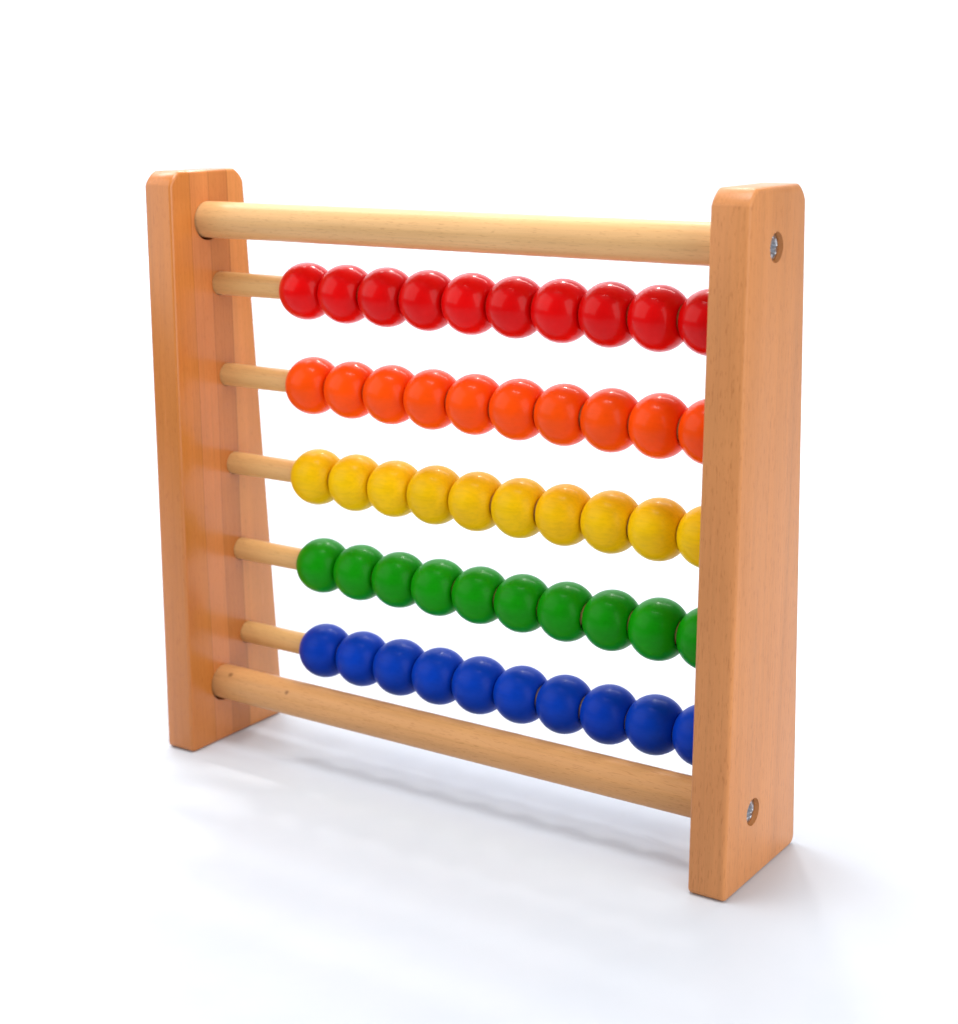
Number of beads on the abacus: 50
